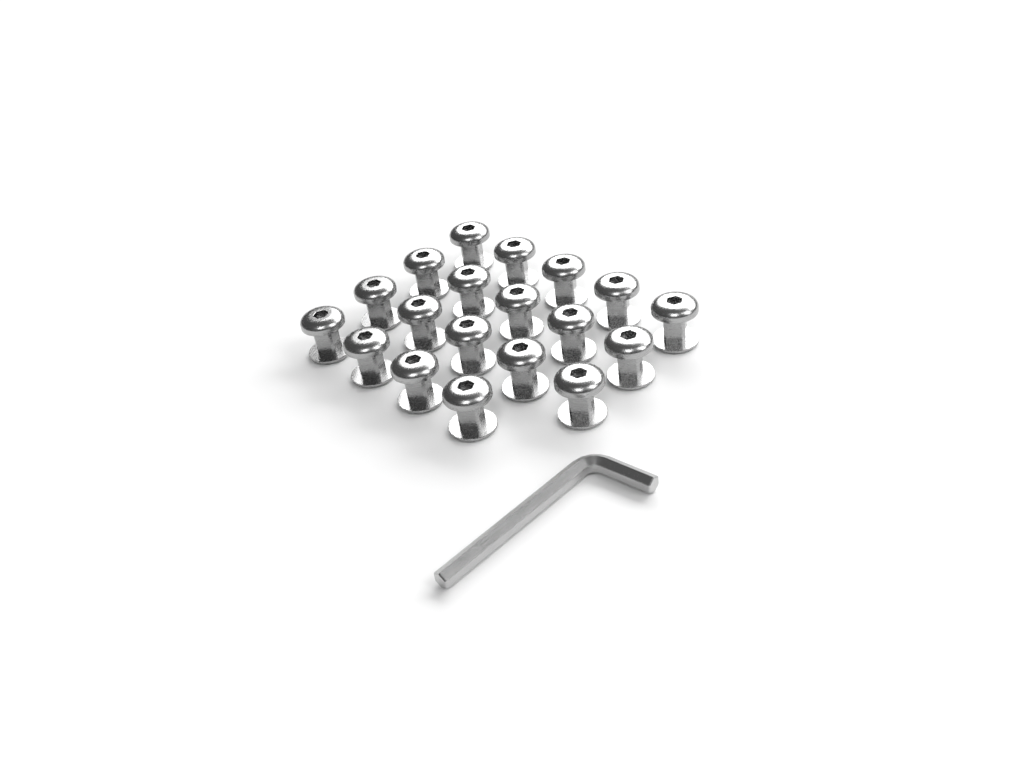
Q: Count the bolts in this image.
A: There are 19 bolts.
